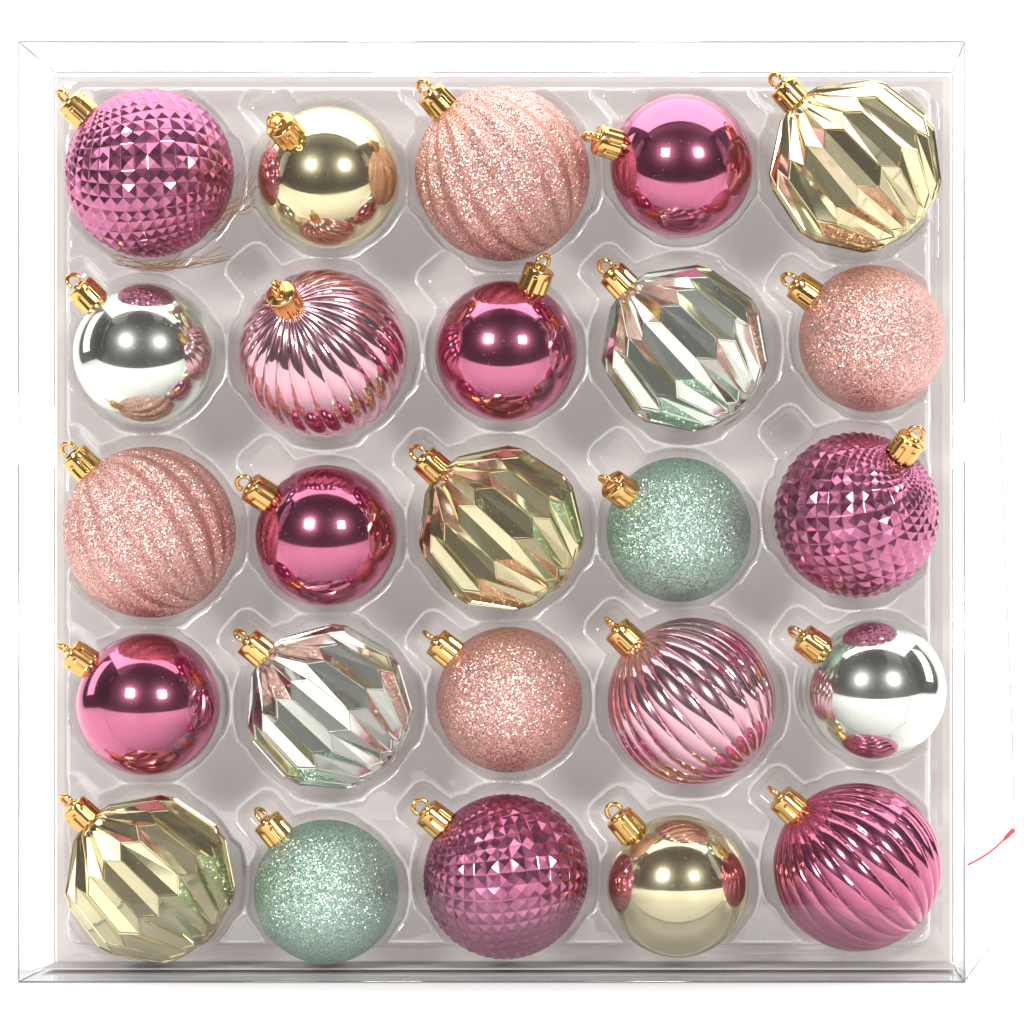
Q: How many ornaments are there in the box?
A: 25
